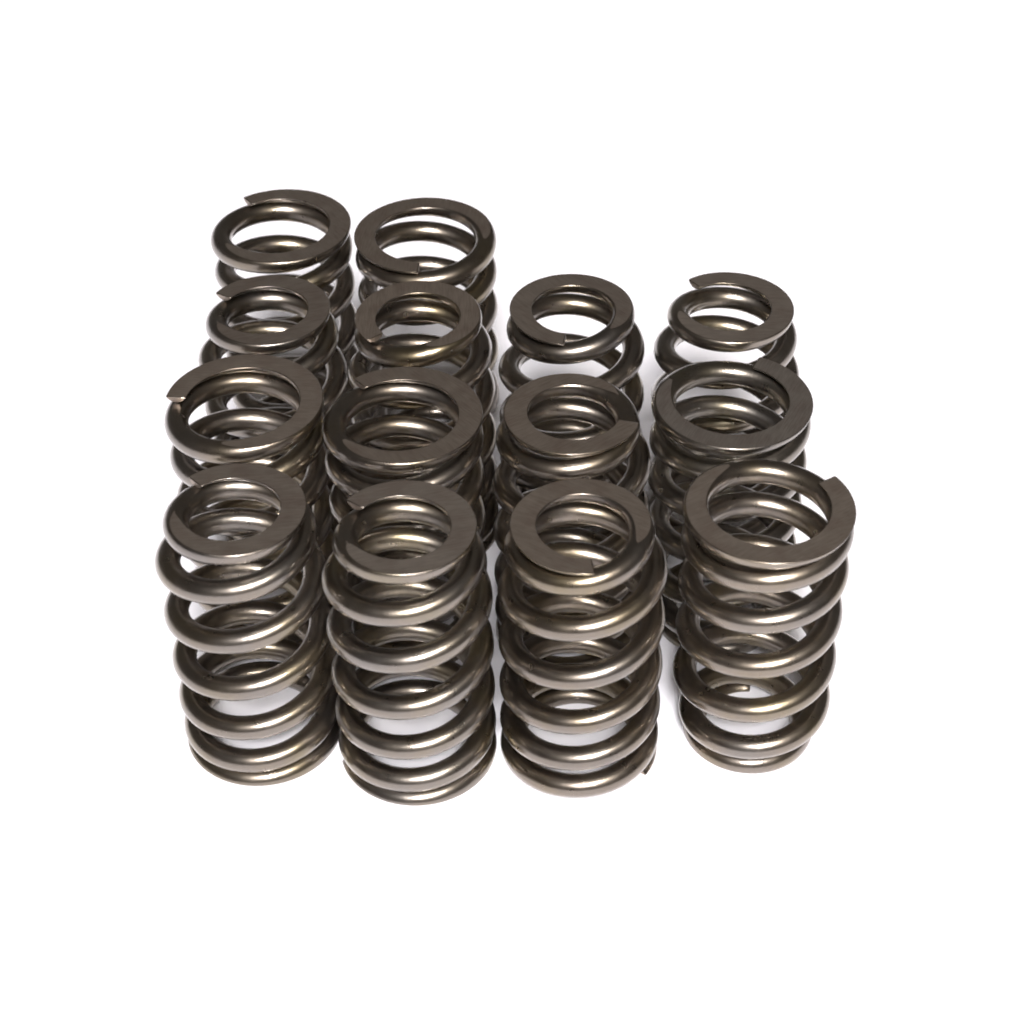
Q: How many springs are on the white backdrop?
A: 14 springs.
